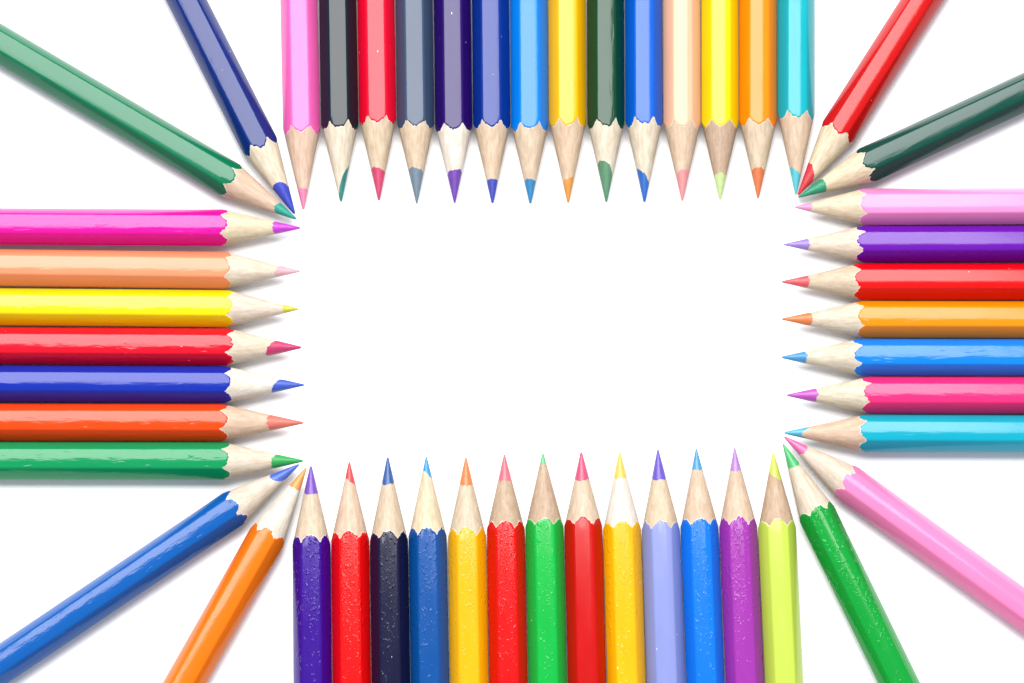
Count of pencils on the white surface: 49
